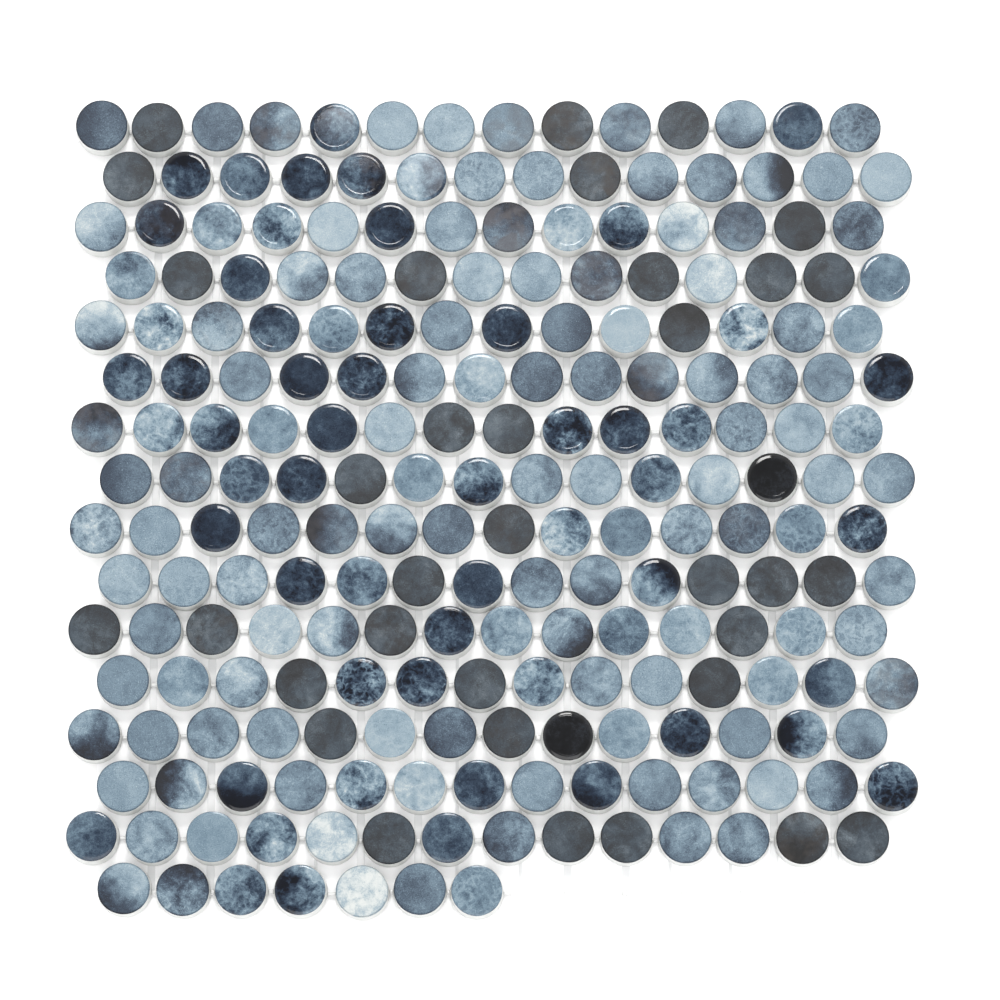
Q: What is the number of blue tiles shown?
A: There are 181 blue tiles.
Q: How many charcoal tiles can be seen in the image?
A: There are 36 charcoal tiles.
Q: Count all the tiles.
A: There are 217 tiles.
